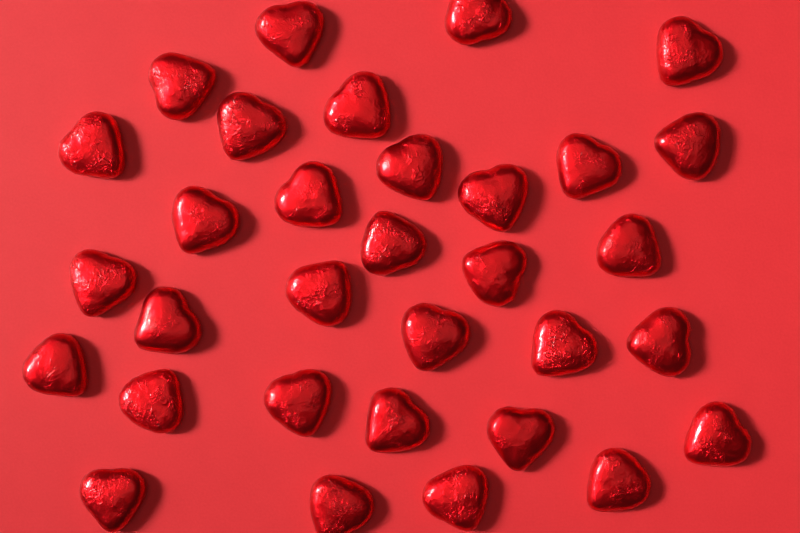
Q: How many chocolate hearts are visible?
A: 32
